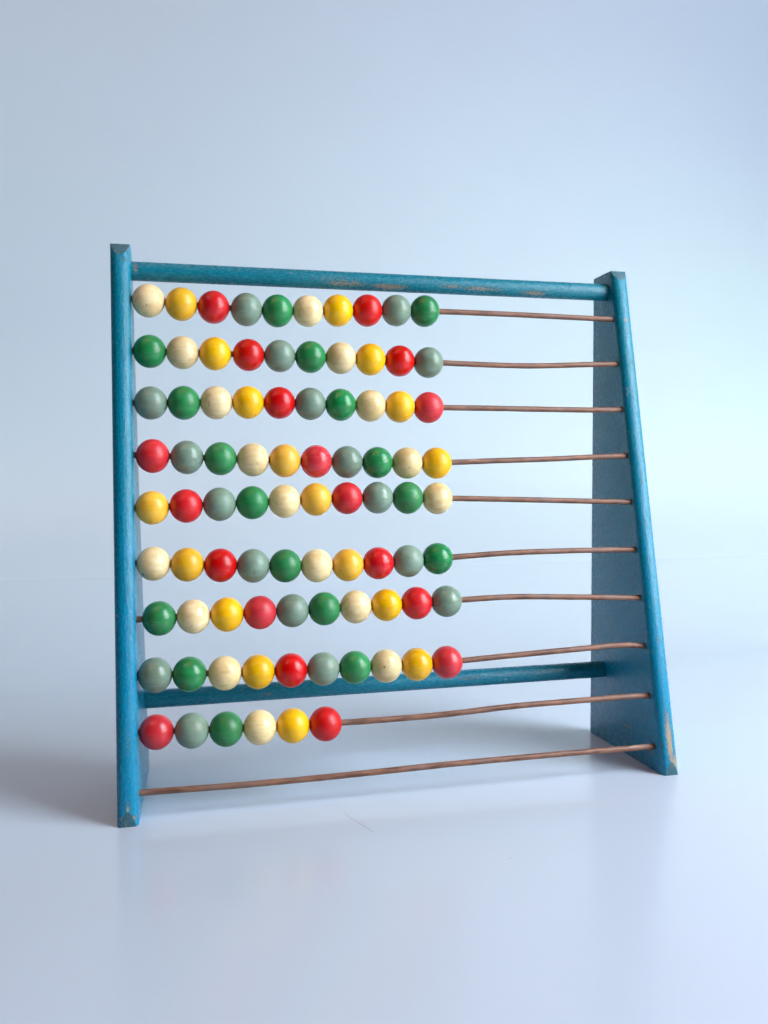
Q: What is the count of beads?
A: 86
